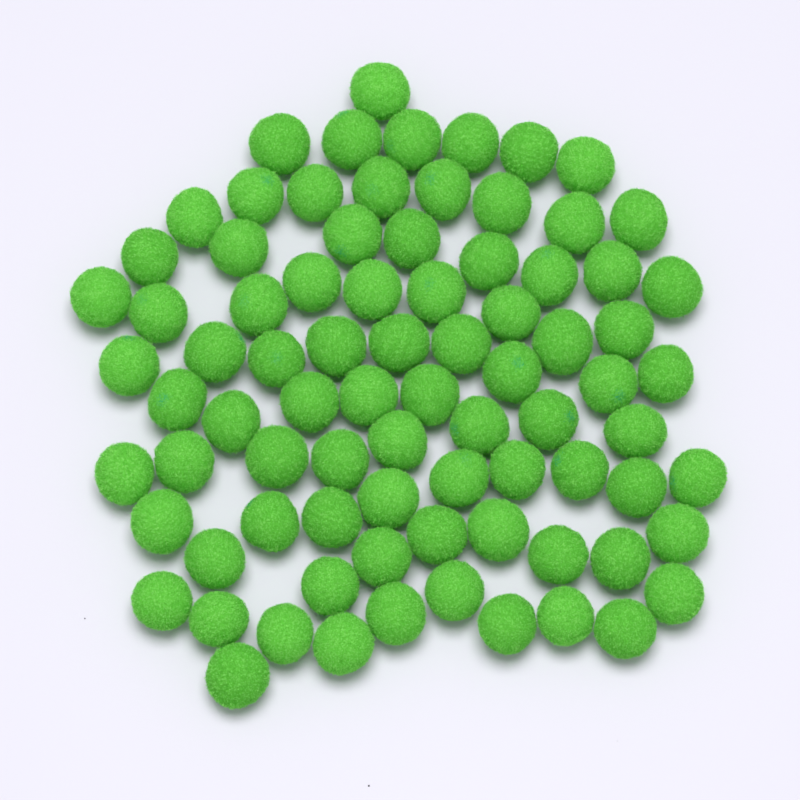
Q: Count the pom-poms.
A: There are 82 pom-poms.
